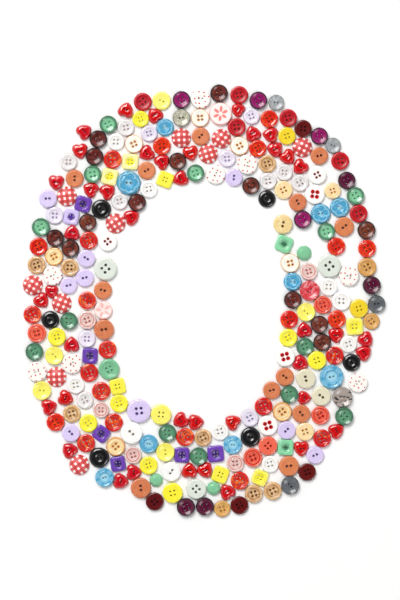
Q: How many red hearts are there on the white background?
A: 41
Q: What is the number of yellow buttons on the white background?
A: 23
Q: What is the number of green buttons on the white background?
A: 19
